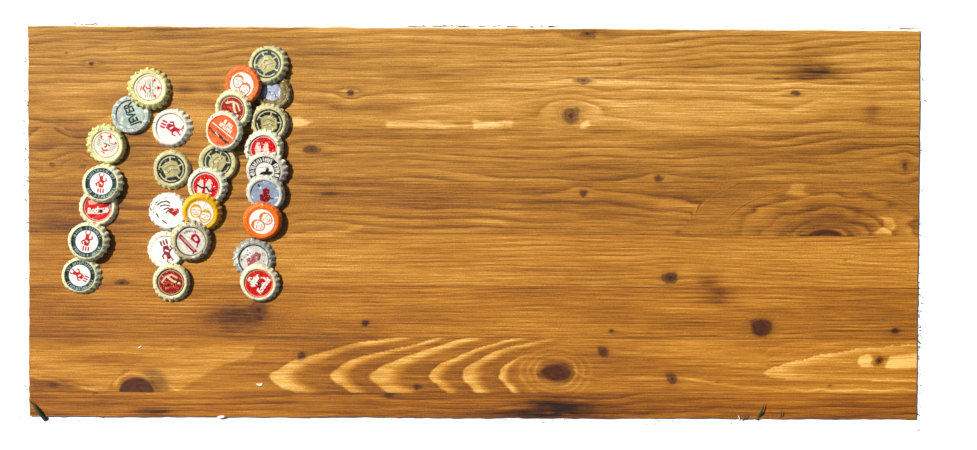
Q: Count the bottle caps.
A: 28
